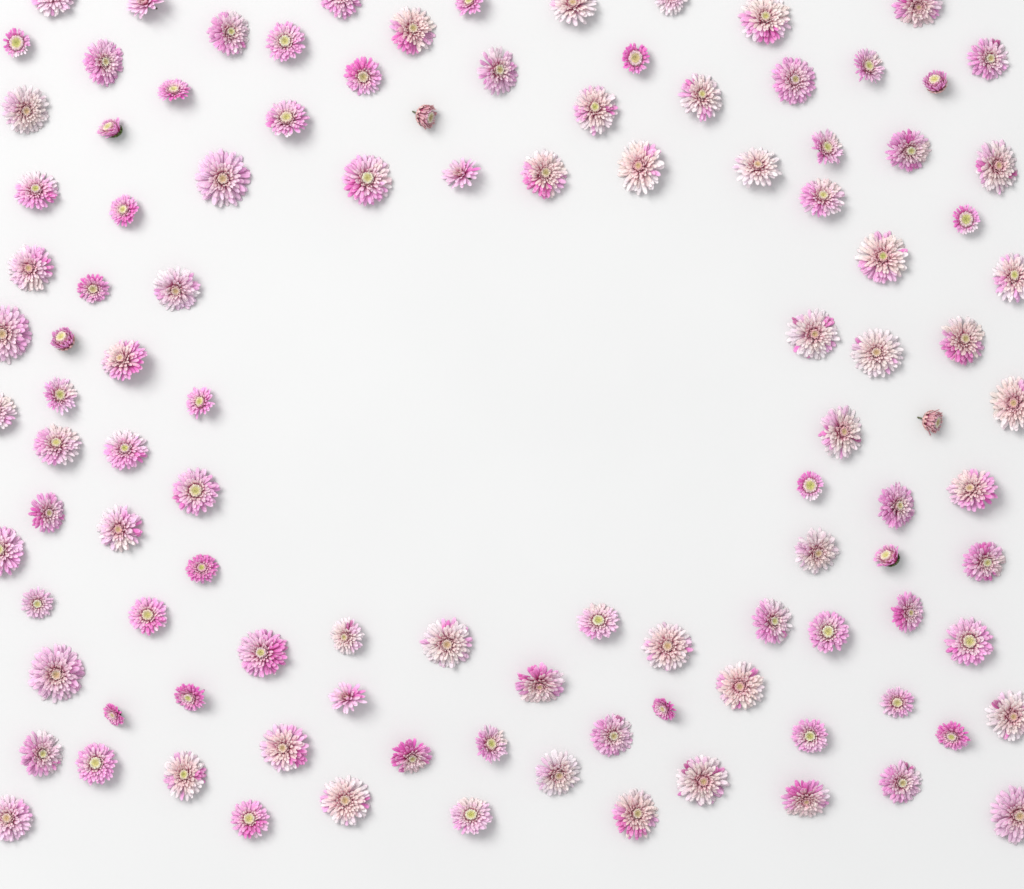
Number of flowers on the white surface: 109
